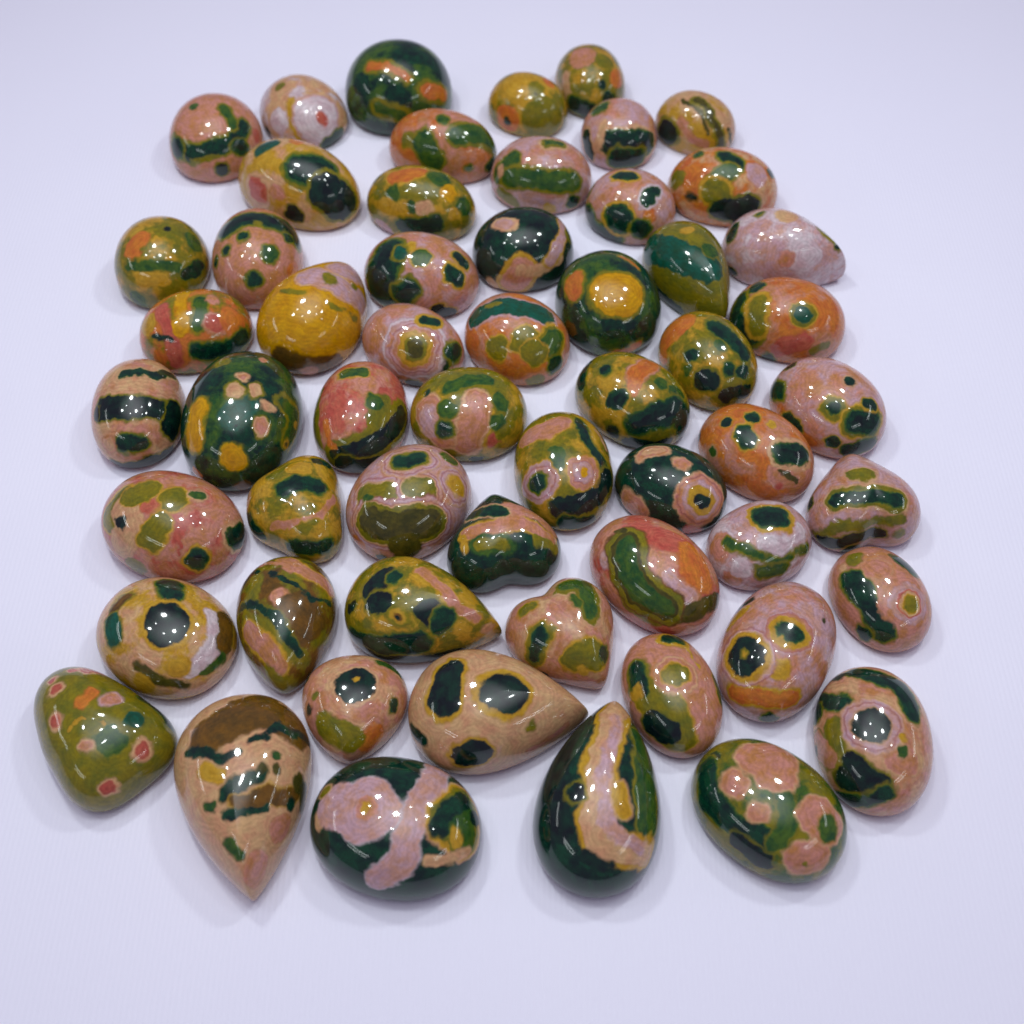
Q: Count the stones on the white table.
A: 57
